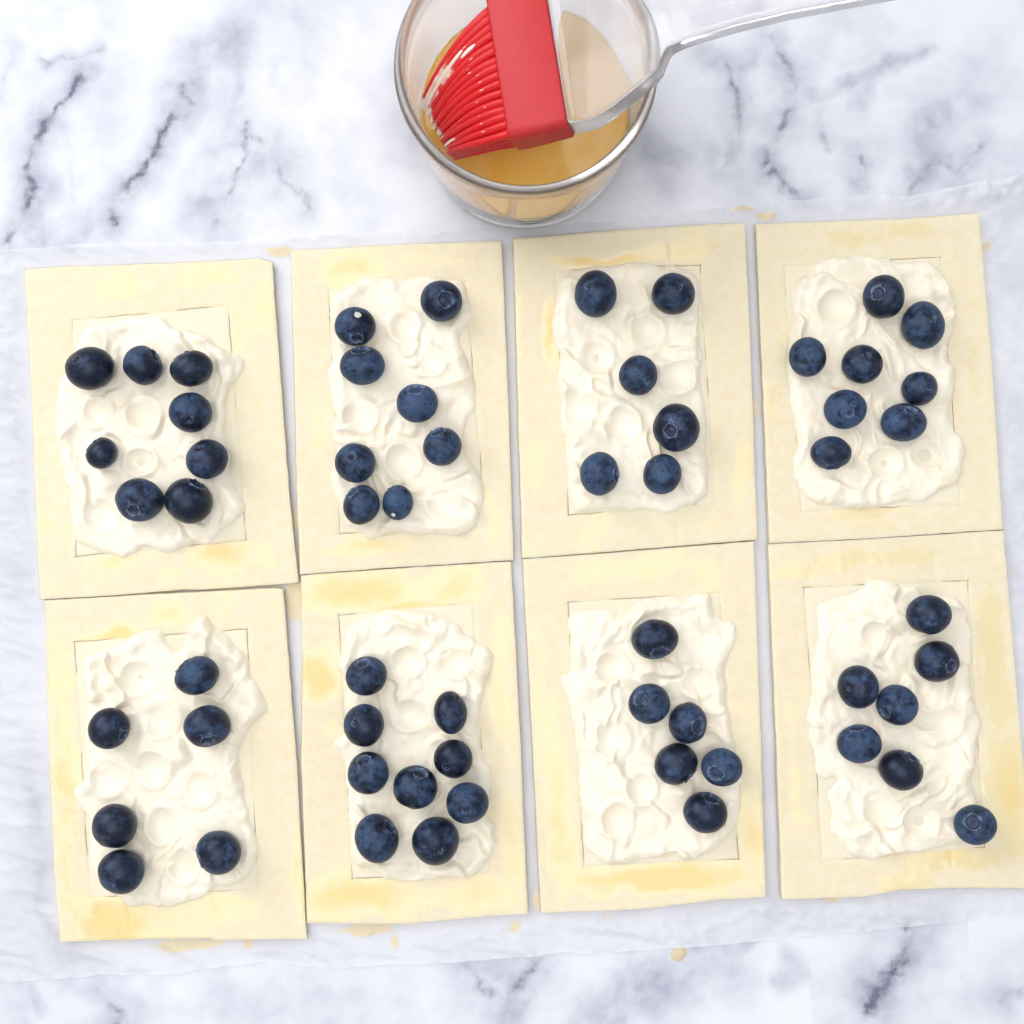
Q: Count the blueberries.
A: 58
